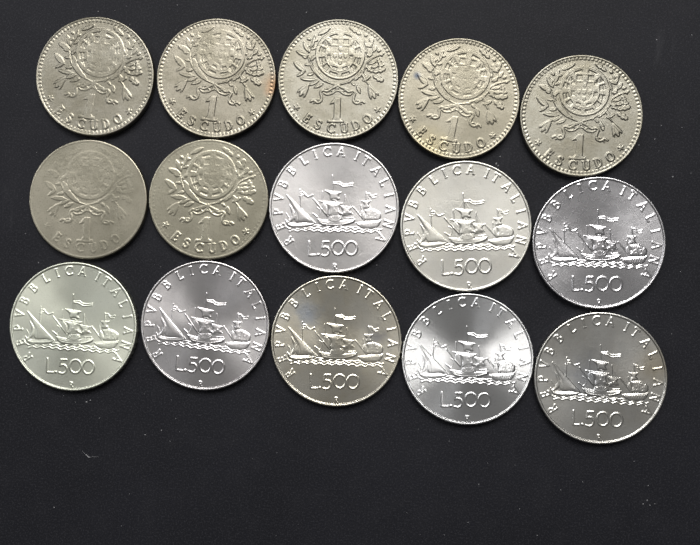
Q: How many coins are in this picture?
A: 15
